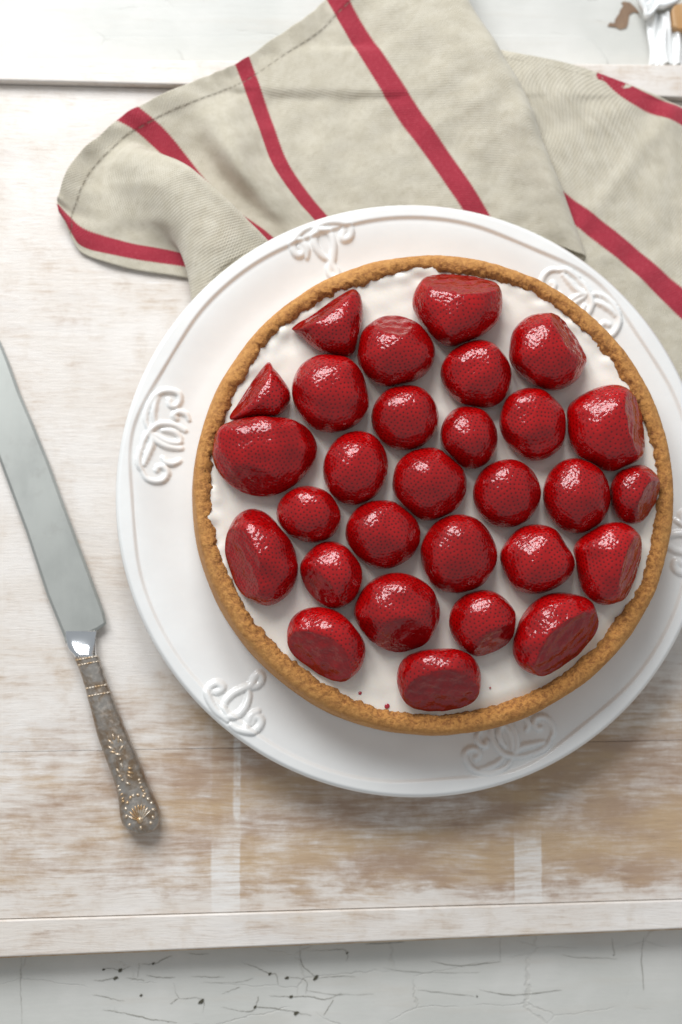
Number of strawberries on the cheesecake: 29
